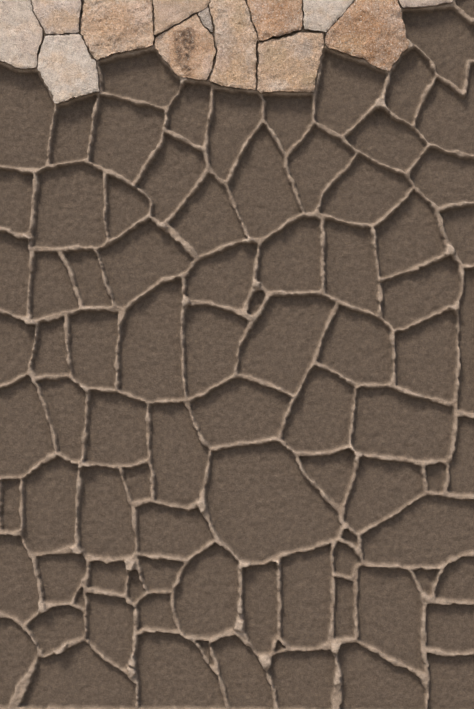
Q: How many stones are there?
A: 13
